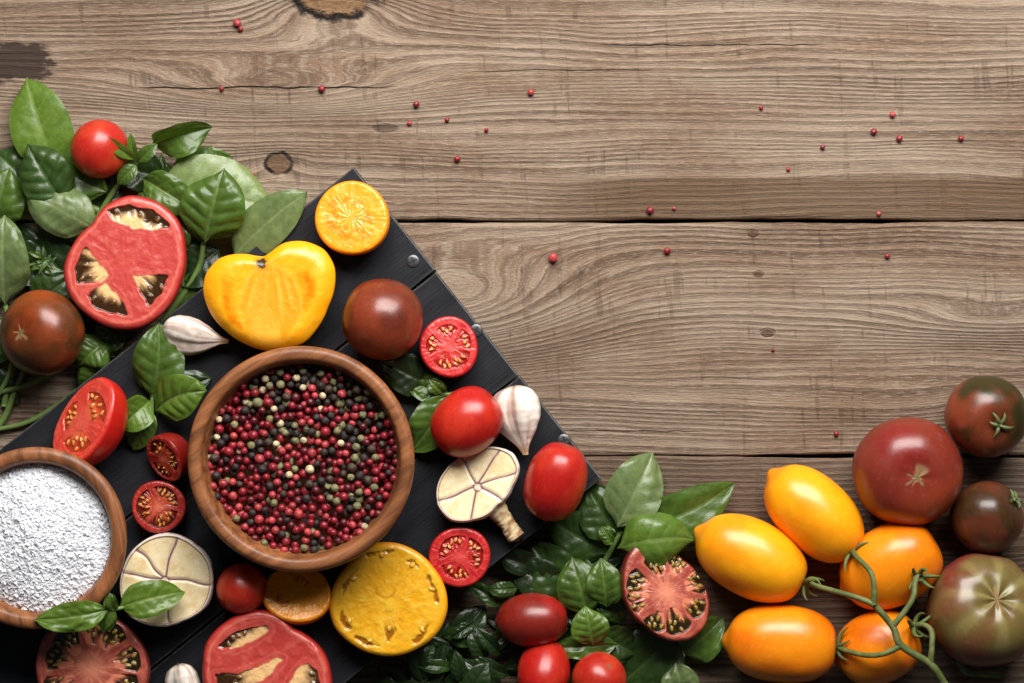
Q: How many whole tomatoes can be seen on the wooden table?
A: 18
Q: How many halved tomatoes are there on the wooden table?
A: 13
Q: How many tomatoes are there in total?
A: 31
